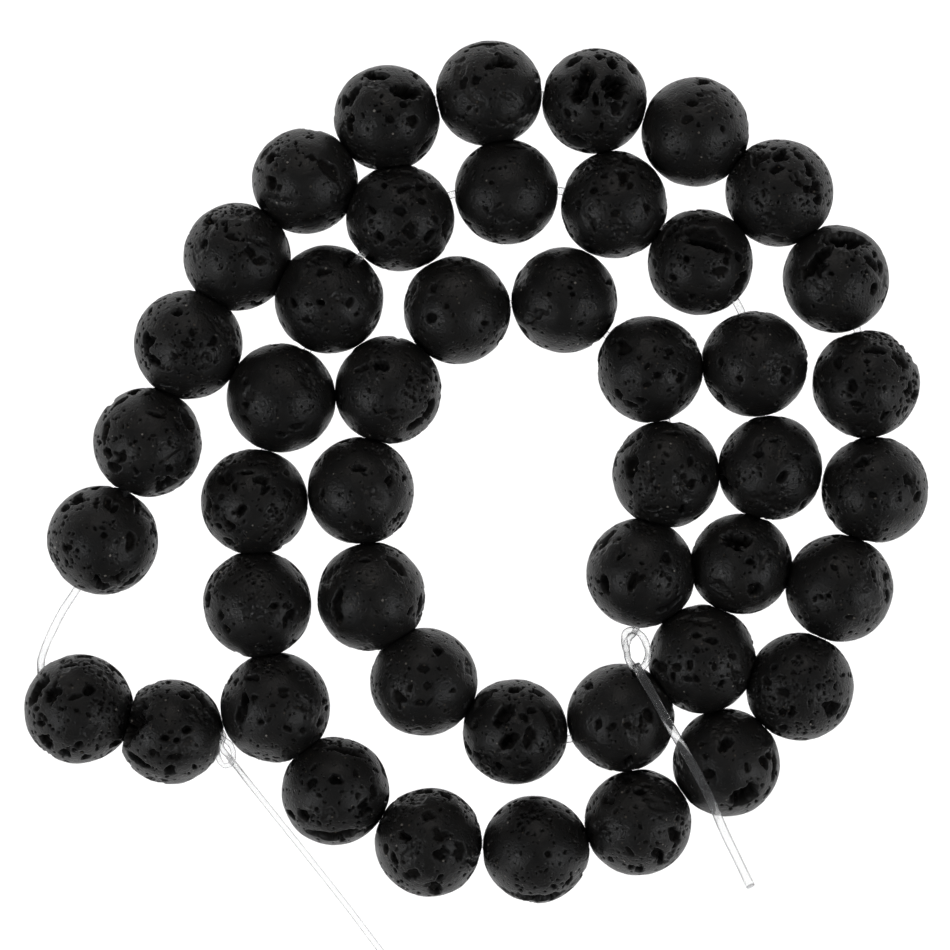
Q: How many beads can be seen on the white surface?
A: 46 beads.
